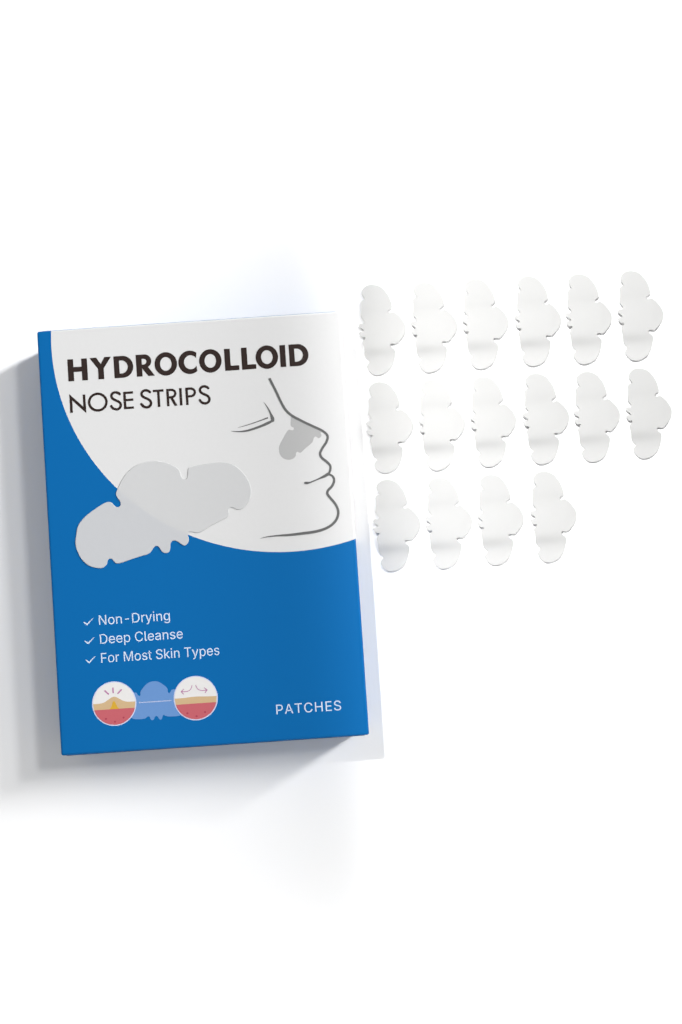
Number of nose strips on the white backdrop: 16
